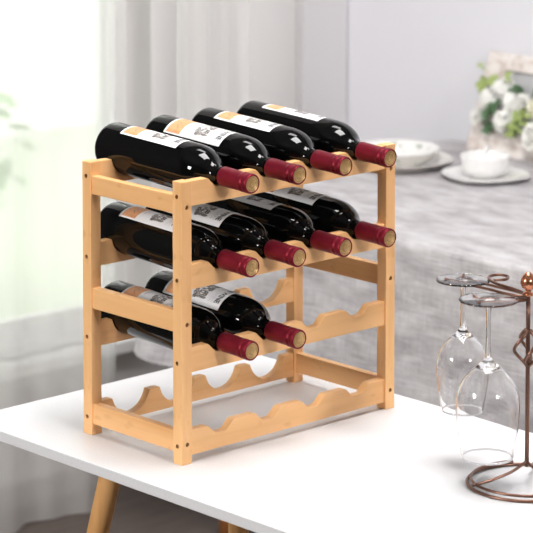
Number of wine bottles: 10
